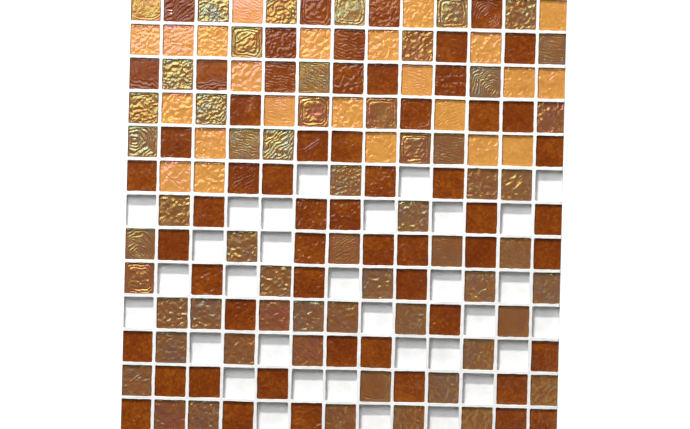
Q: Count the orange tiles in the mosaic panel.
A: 23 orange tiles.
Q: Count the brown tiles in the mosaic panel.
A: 57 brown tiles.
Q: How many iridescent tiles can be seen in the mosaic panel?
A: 57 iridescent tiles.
